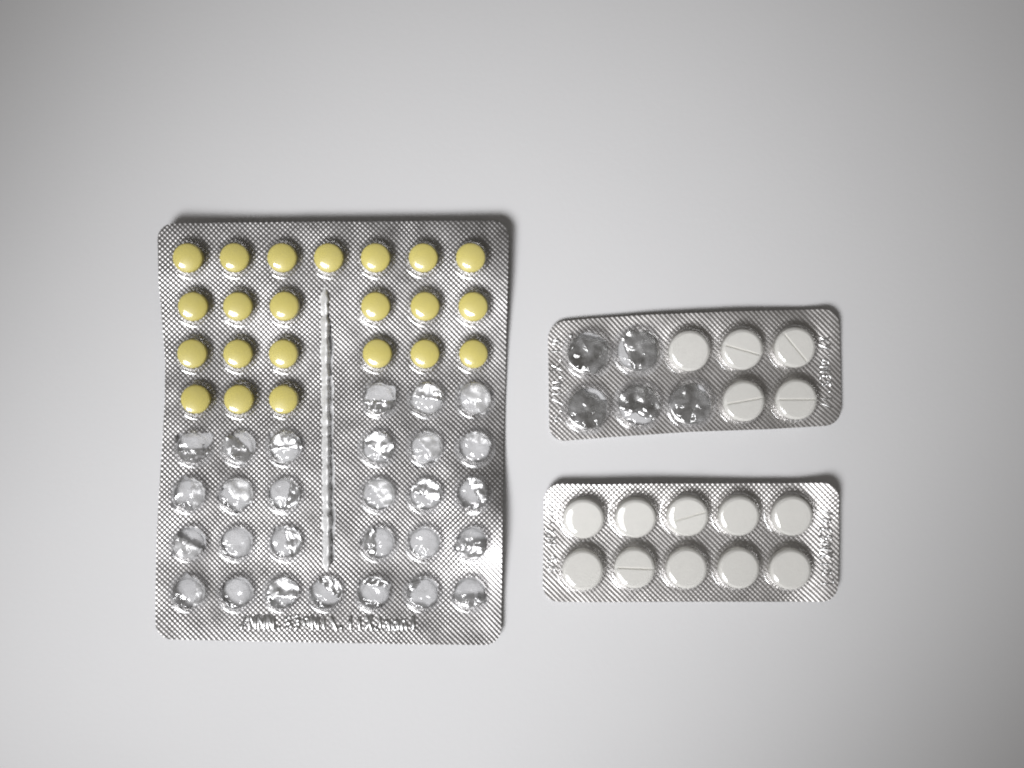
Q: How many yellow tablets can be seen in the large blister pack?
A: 22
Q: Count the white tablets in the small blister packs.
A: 15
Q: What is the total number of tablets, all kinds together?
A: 37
